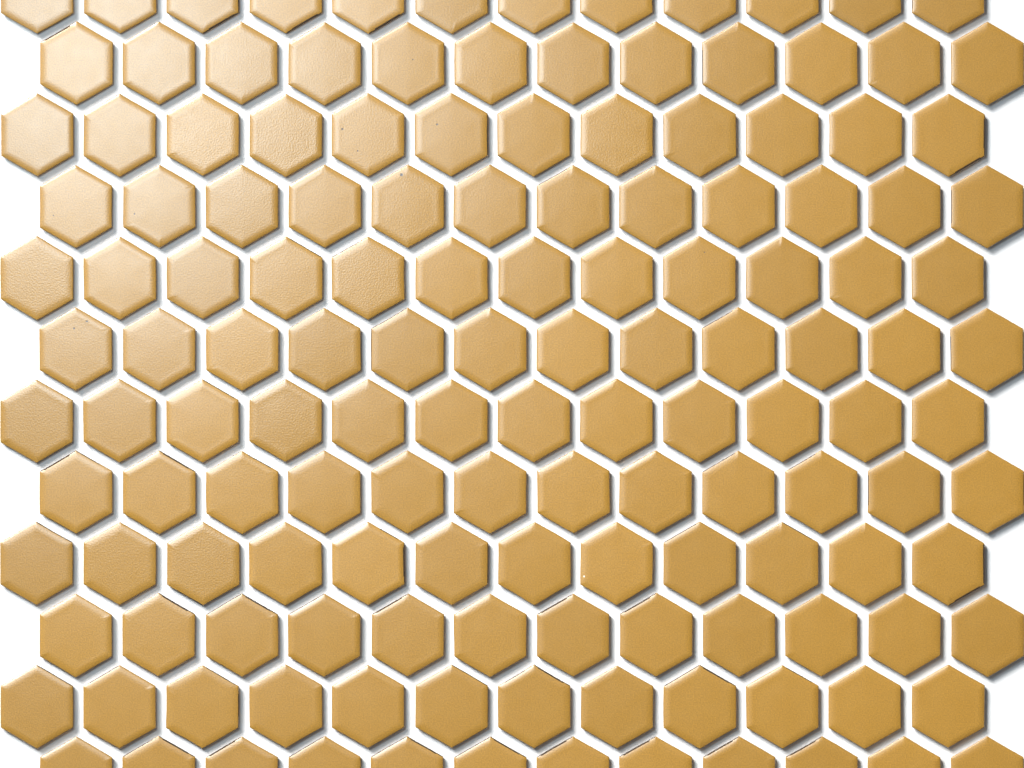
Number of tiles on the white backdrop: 144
